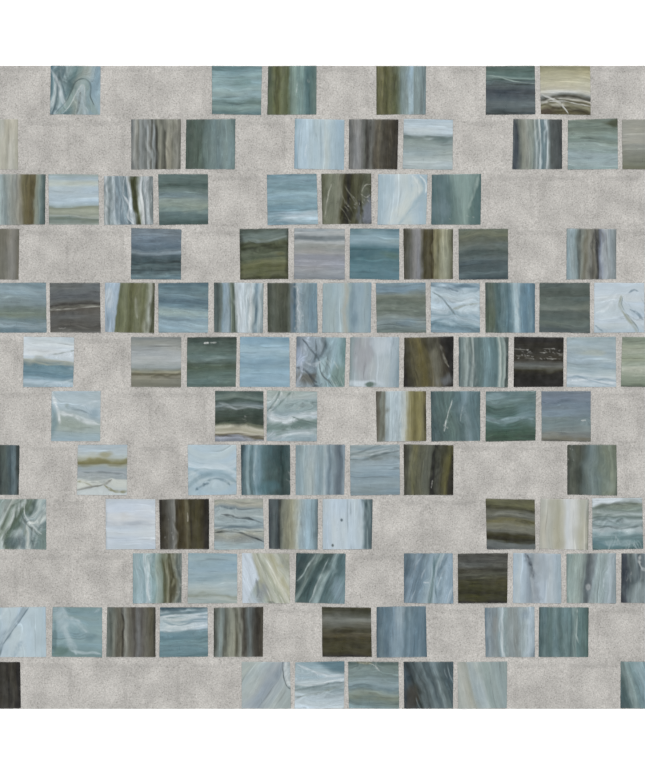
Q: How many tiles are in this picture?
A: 103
